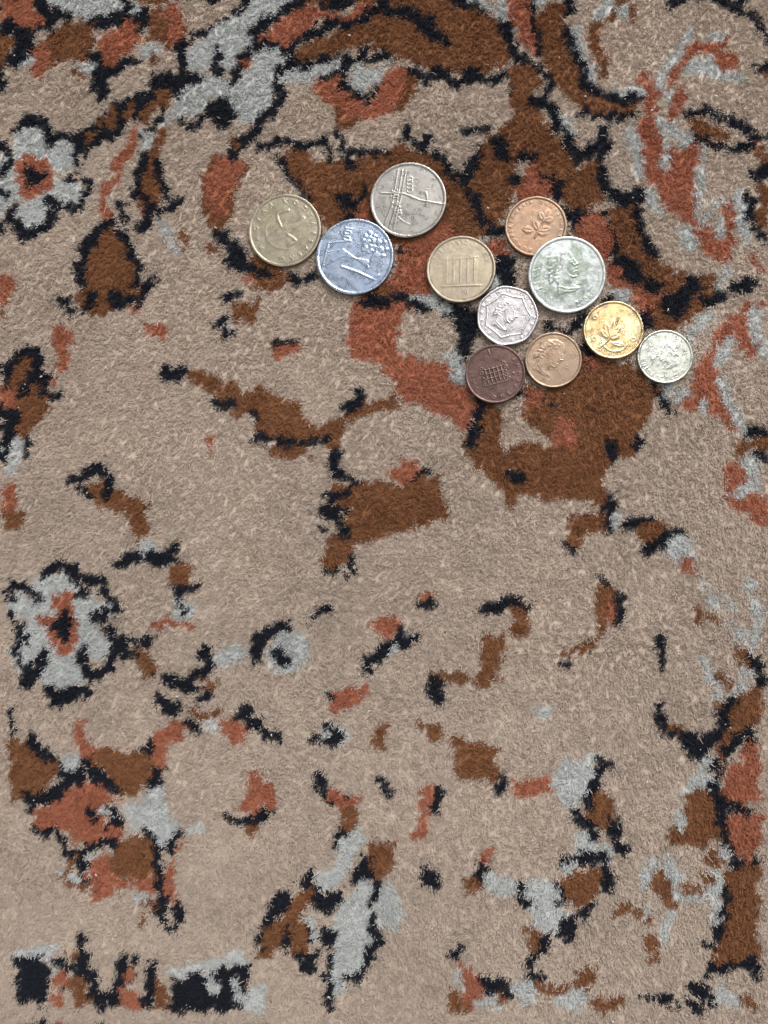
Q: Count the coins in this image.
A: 11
